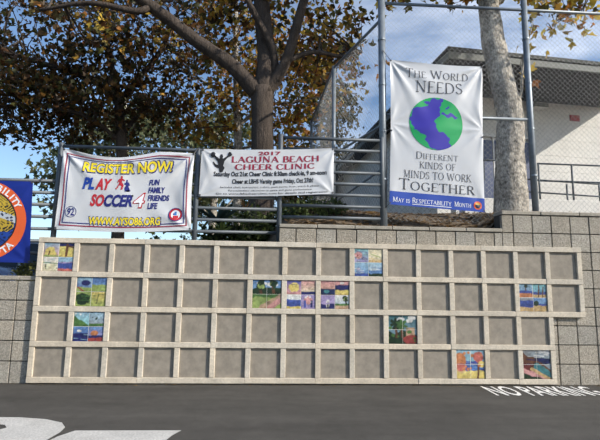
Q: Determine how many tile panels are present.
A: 11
